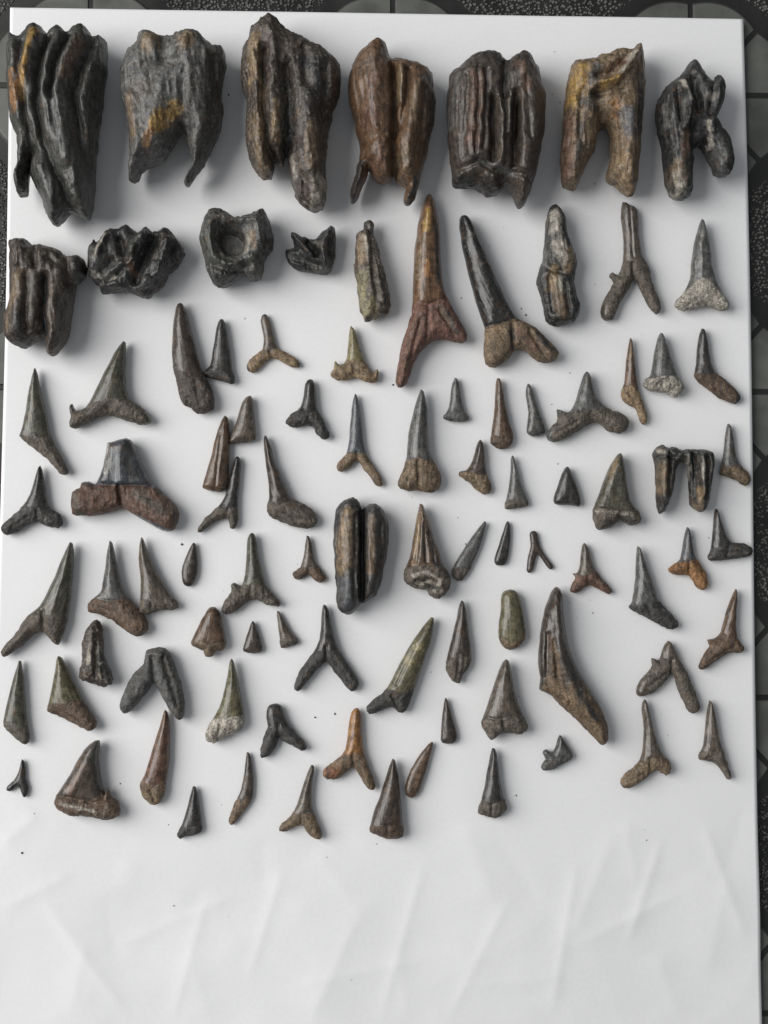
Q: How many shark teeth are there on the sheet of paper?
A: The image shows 75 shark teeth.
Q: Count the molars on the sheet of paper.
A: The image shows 10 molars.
